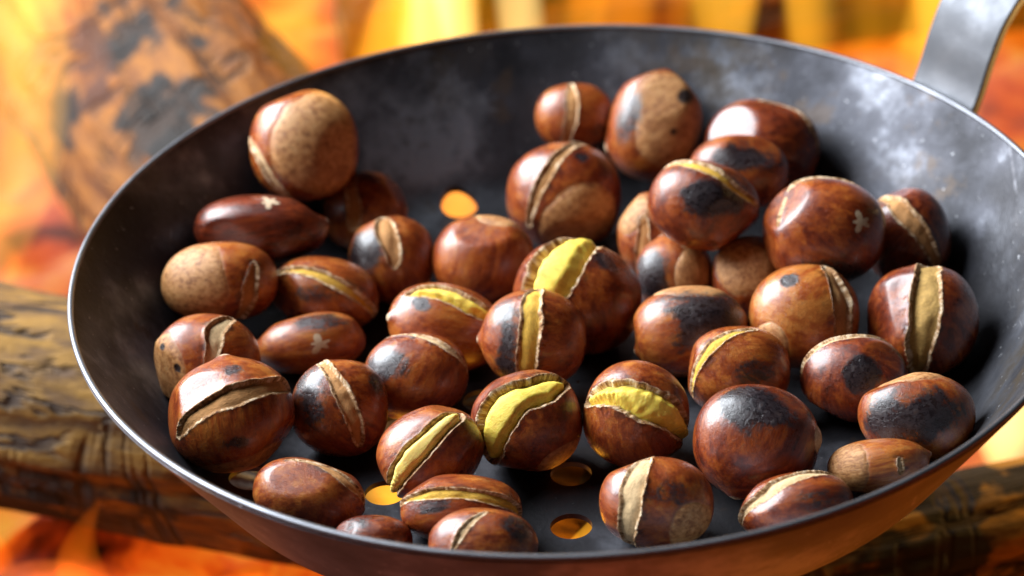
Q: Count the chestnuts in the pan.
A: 43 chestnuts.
